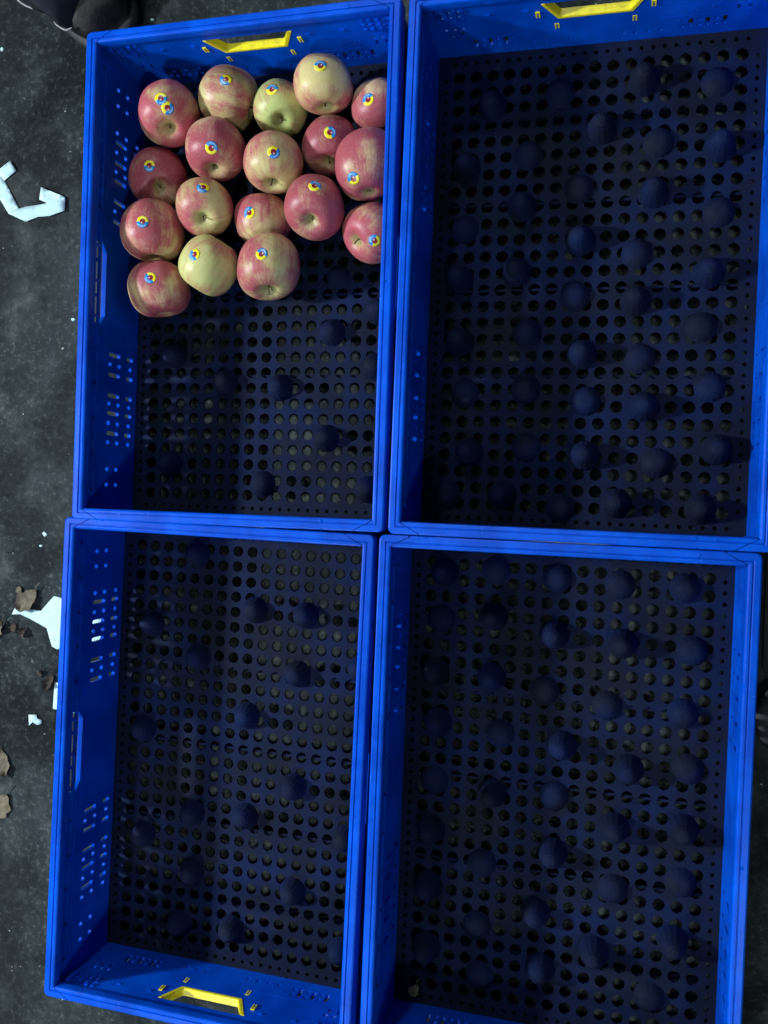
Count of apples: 18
